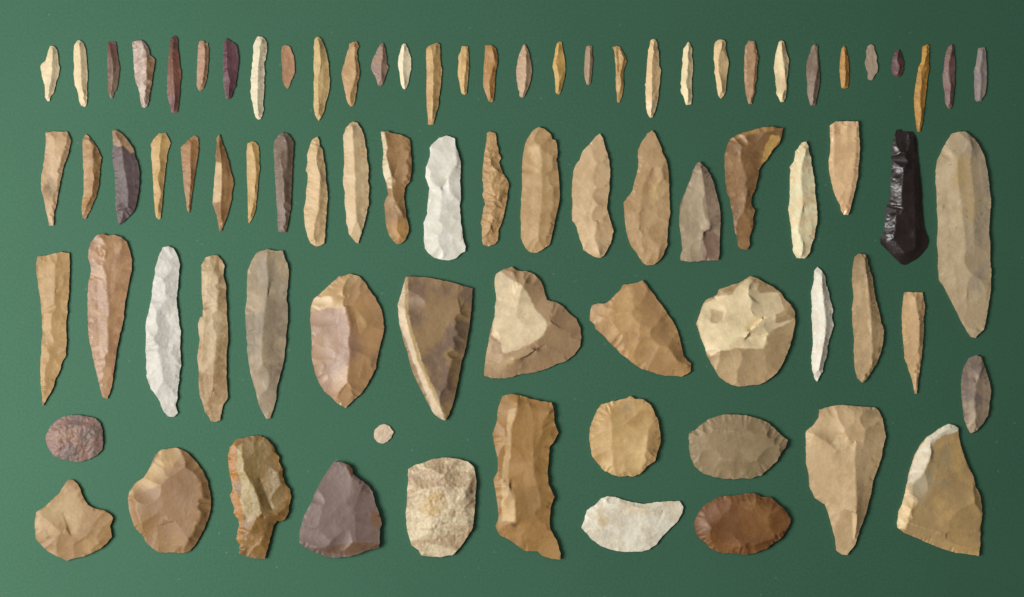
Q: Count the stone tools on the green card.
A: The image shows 82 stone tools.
